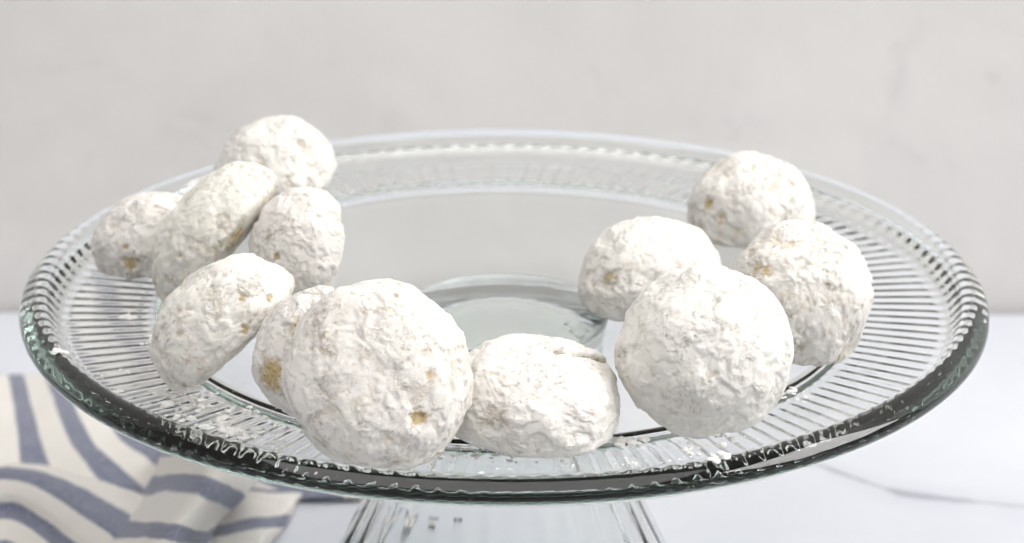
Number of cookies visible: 12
